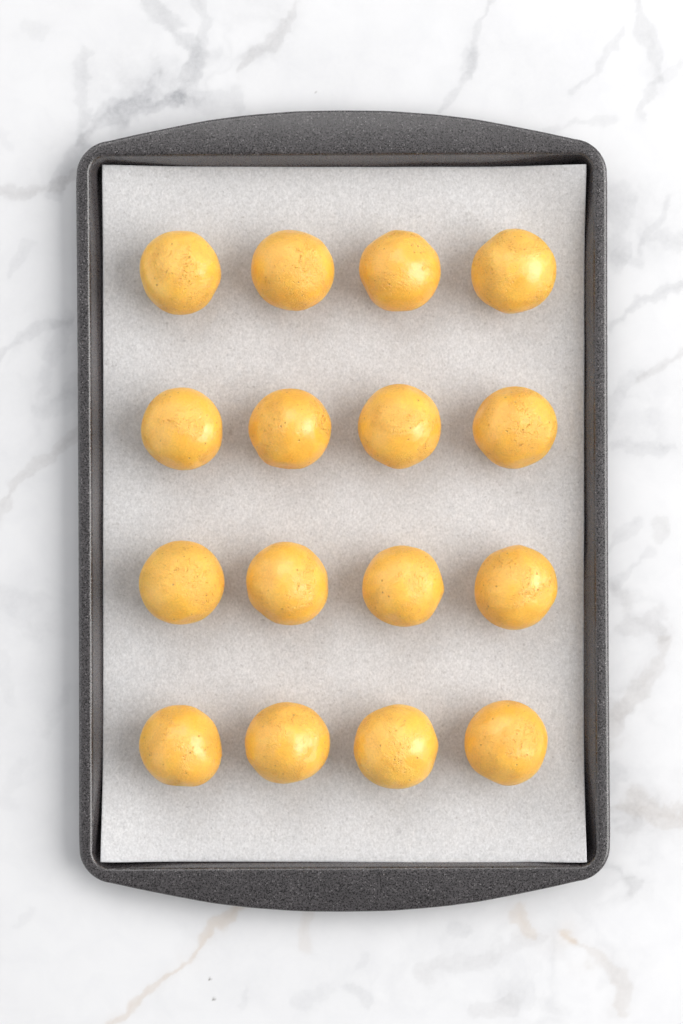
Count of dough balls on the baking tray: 16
